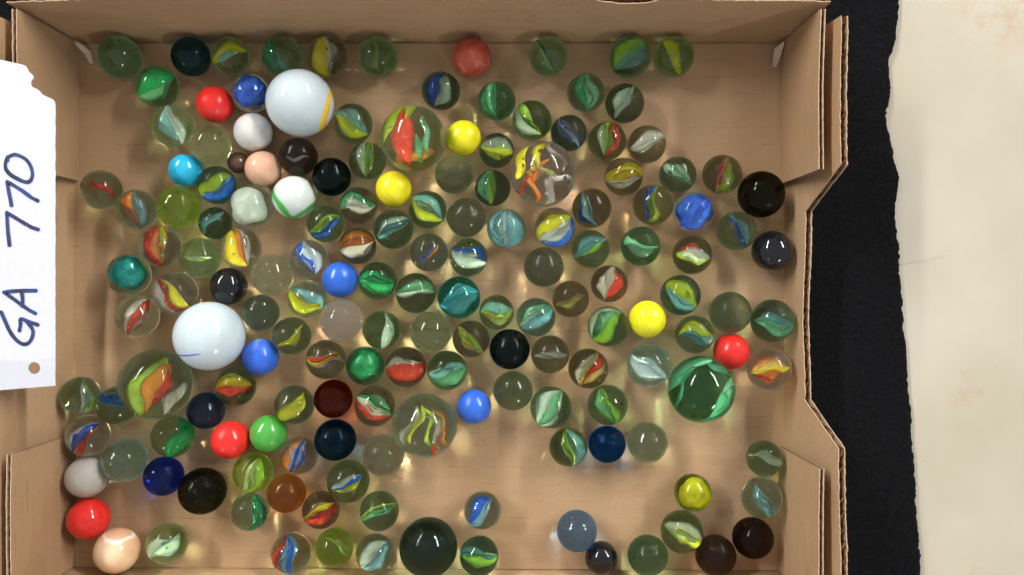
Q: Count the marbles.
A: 163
